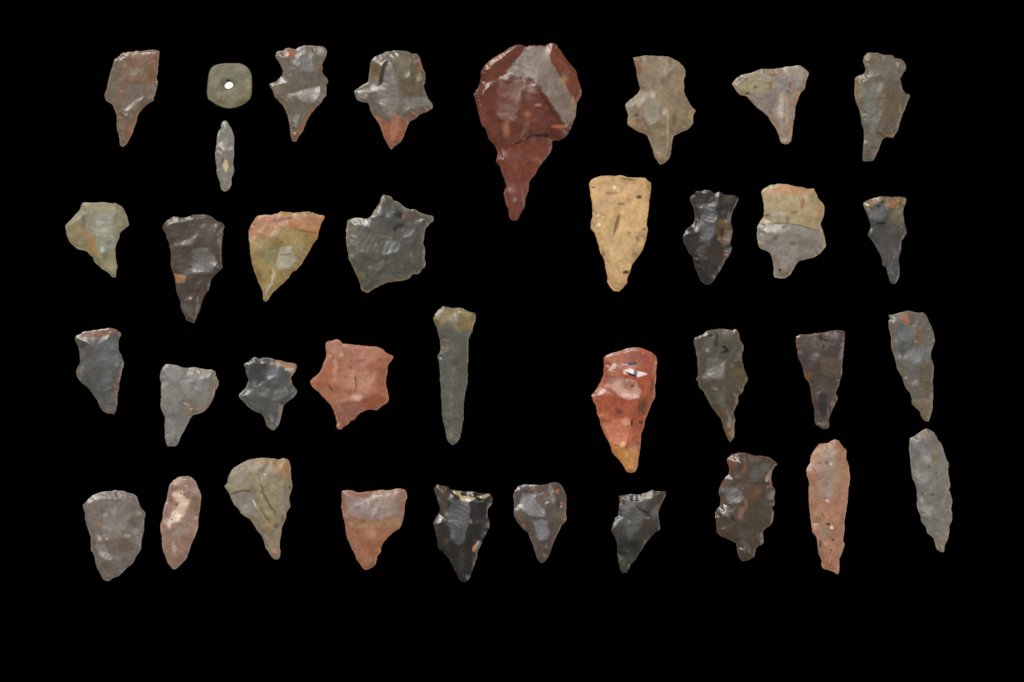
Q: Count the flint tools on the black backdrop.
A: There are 35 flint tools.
